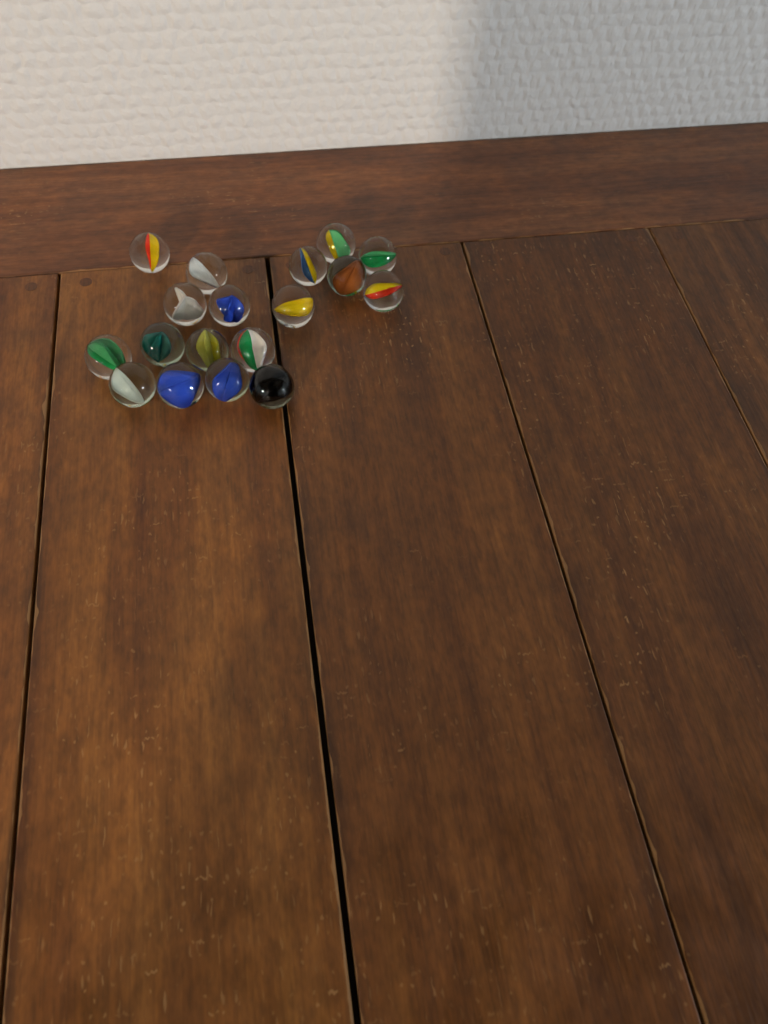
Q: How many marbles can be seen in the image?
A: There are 18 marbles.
